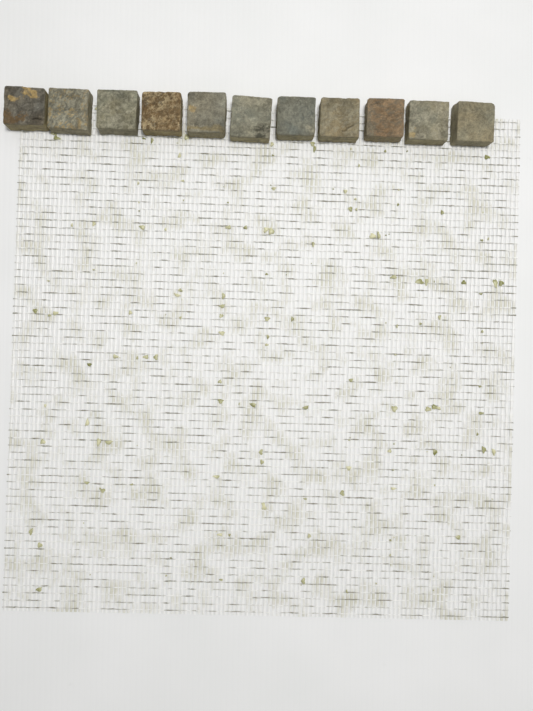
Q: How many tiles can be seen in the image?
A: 11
